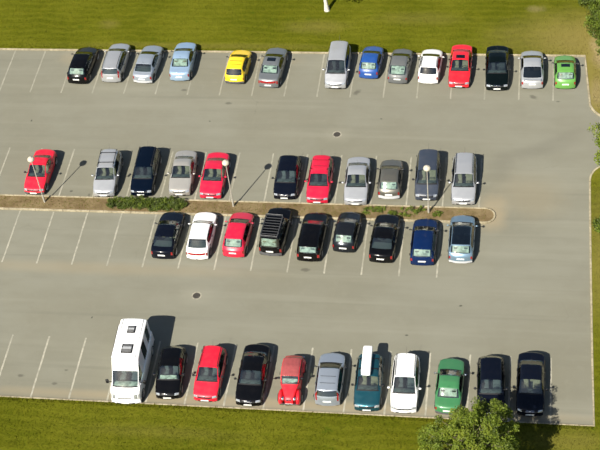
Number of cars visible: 44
